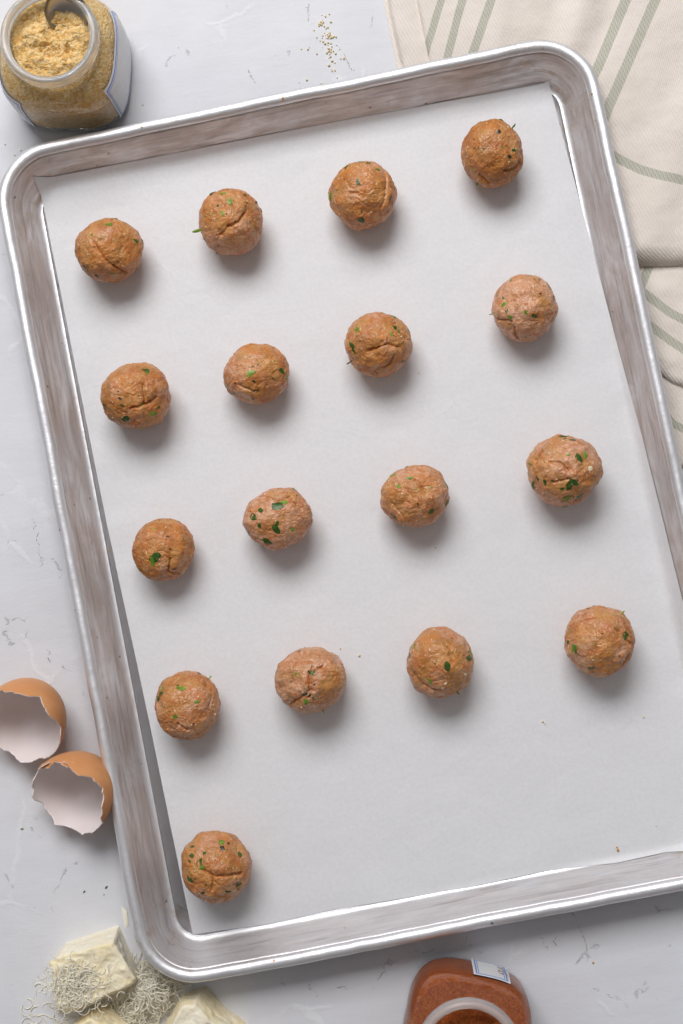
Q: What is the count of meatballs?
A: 17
